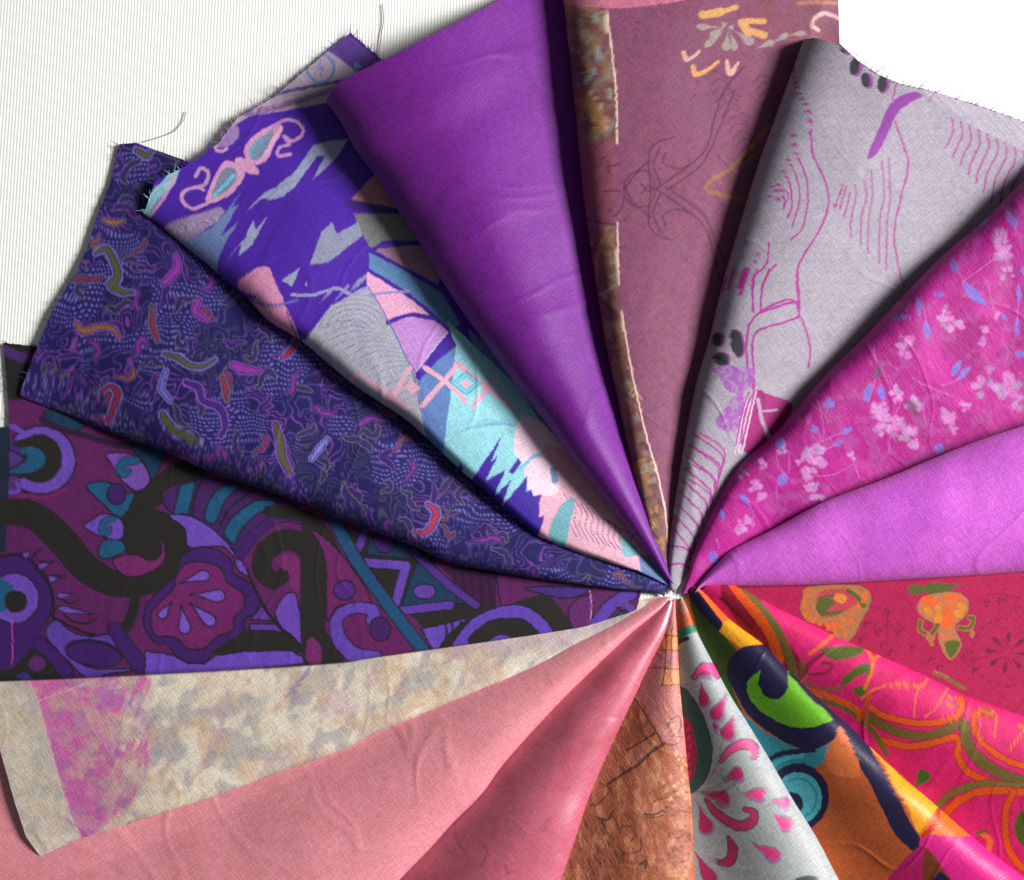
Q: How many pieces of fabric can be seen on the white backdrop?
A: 16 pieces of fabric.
